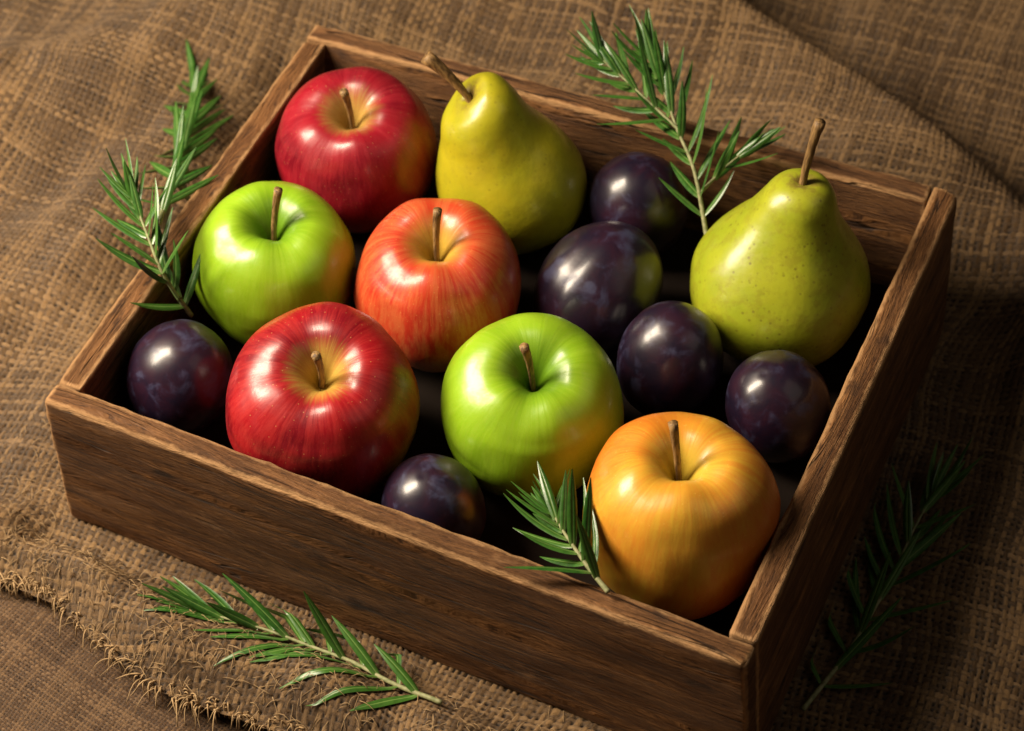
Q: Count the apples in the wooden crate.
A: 6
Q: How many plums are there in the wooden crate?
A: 6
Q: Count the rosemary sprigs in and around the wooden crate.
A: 6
